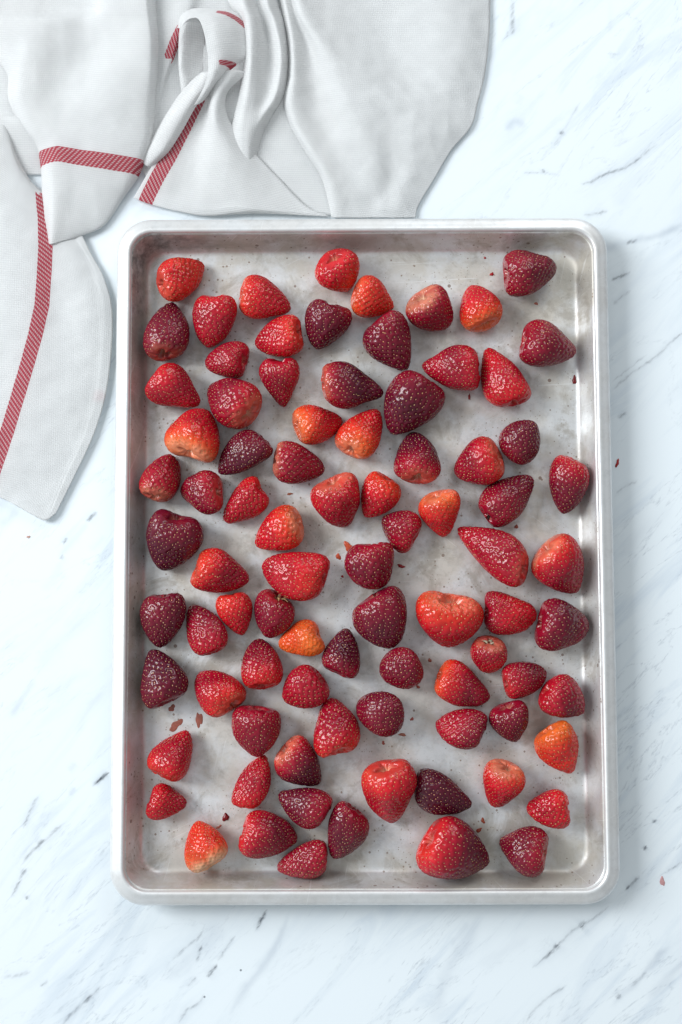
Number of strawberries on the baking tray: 85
